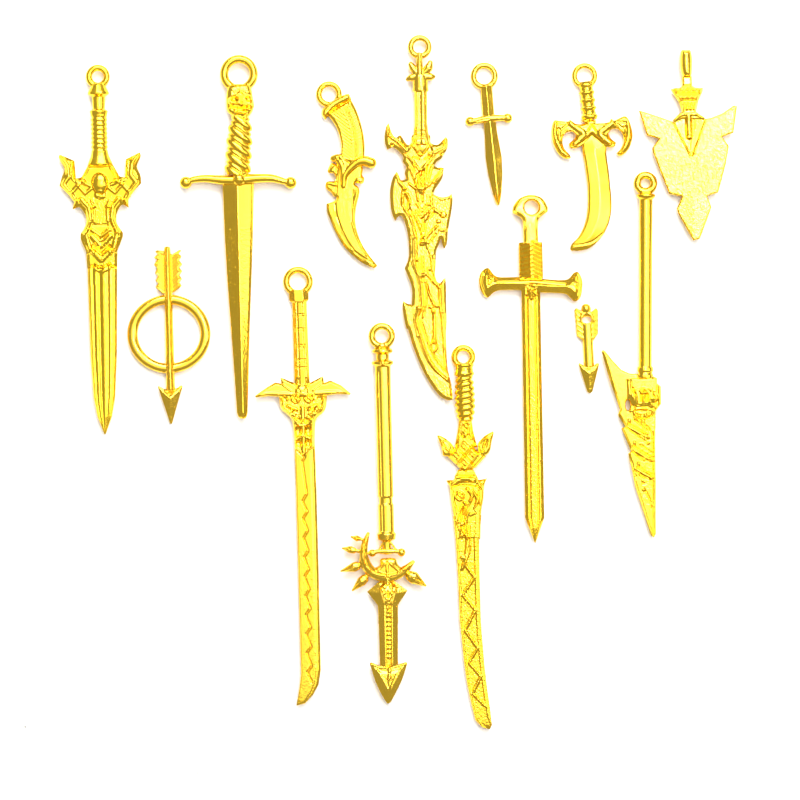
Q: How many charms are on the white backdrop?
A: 14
